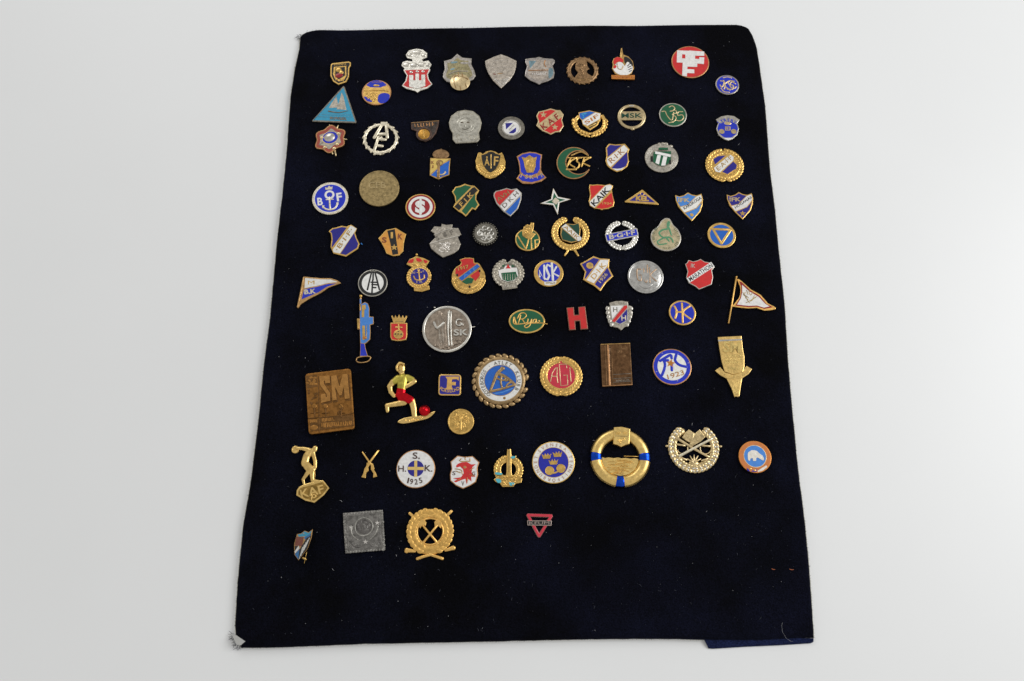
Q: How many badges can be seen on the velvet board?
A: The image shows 86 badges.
